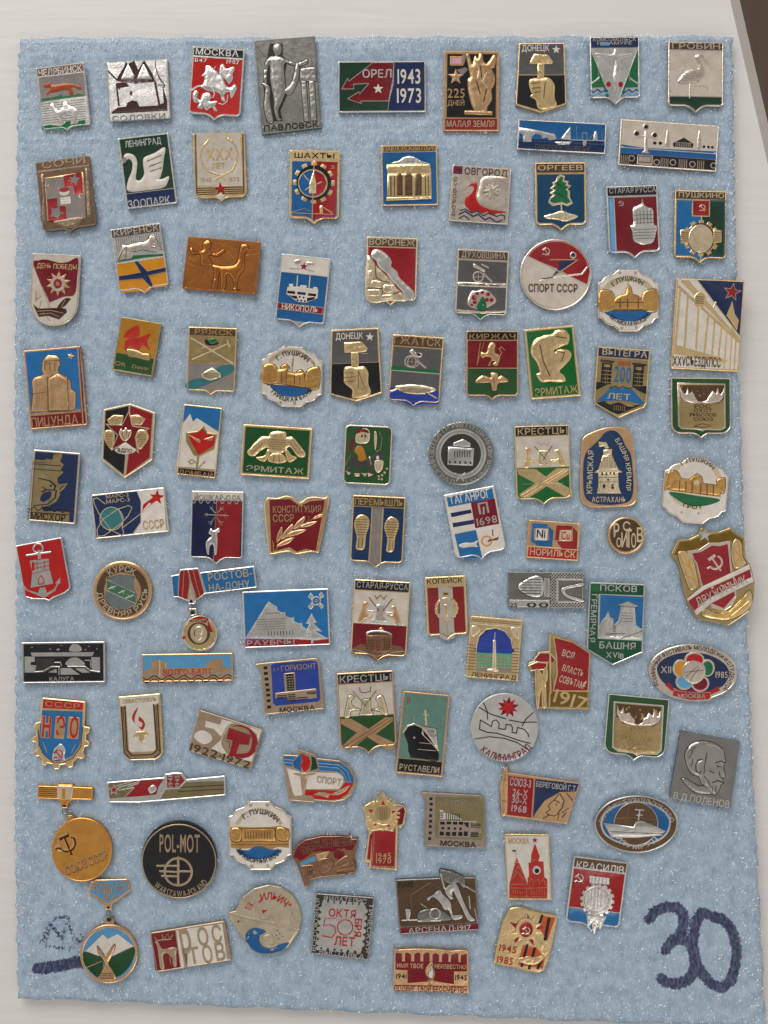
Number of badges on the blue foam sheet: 97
